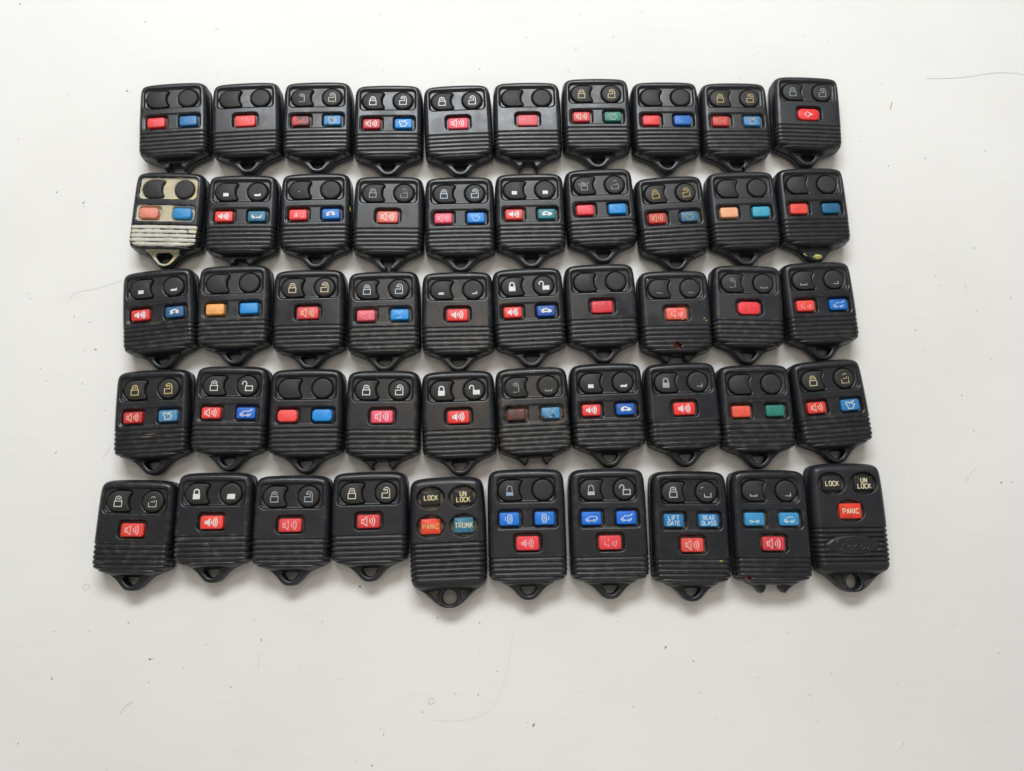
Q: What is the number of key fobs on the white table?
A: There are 50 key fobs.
